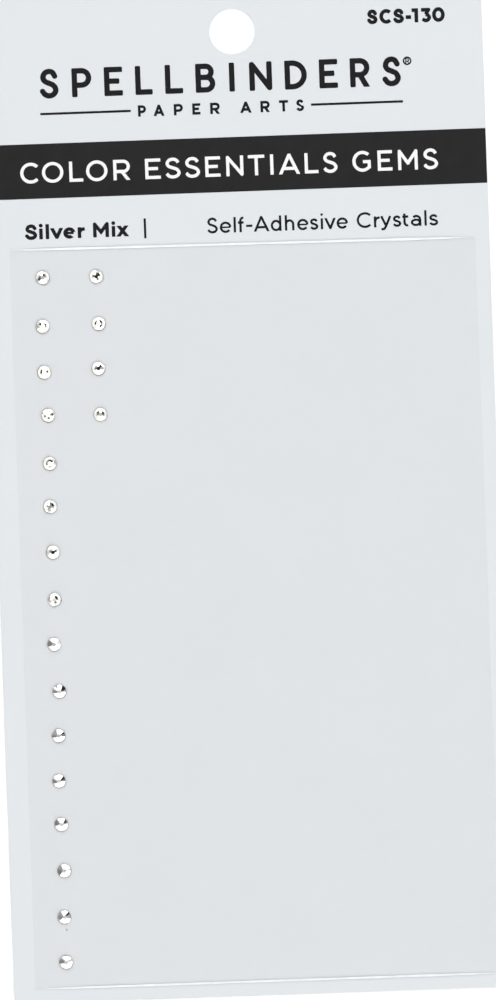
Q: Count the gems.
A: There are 20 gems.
